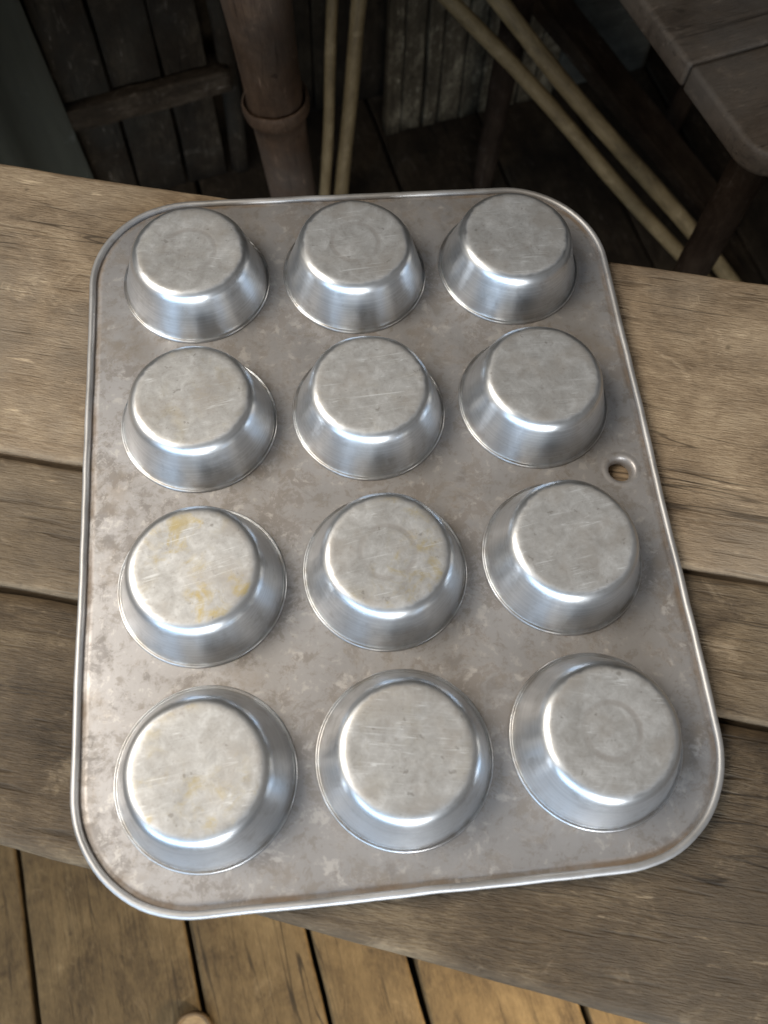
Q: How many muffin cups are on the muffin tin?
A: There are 12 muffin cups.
